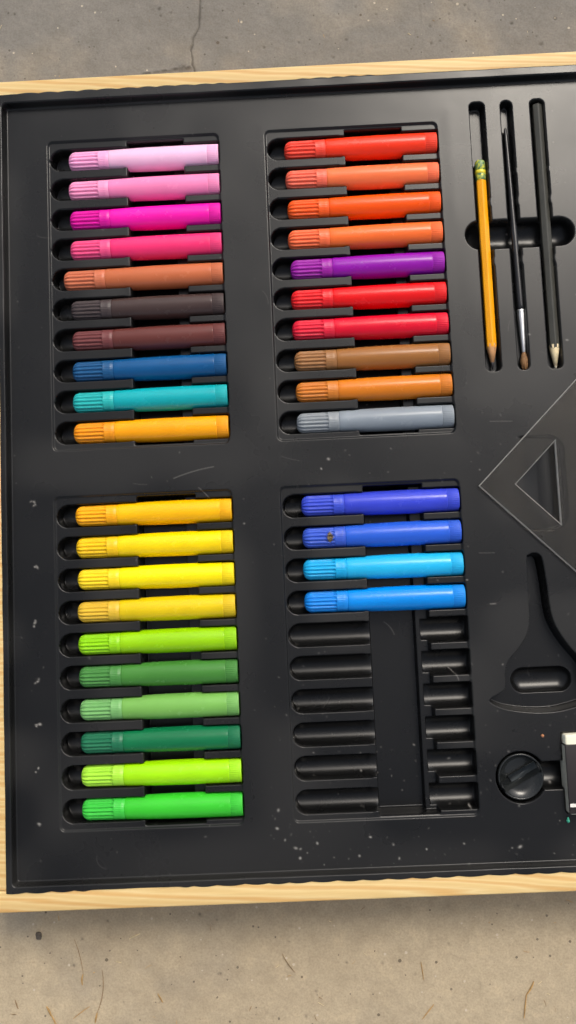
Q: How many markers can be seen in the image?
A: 34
